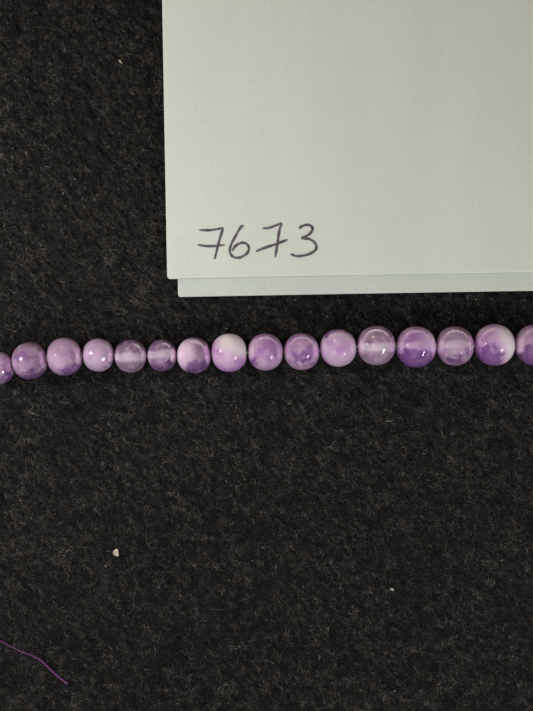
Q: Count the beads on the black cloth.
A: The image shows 16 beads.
